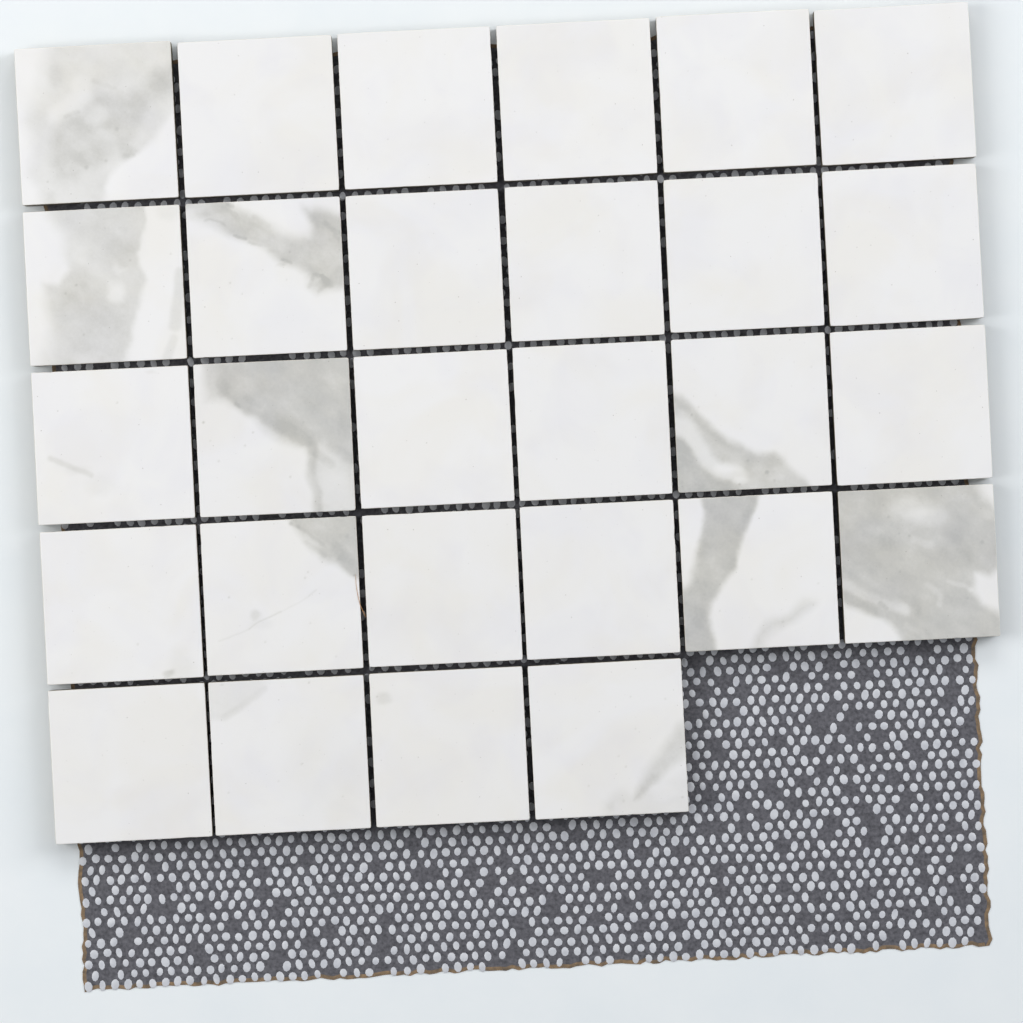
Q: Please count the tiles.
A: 28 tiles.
